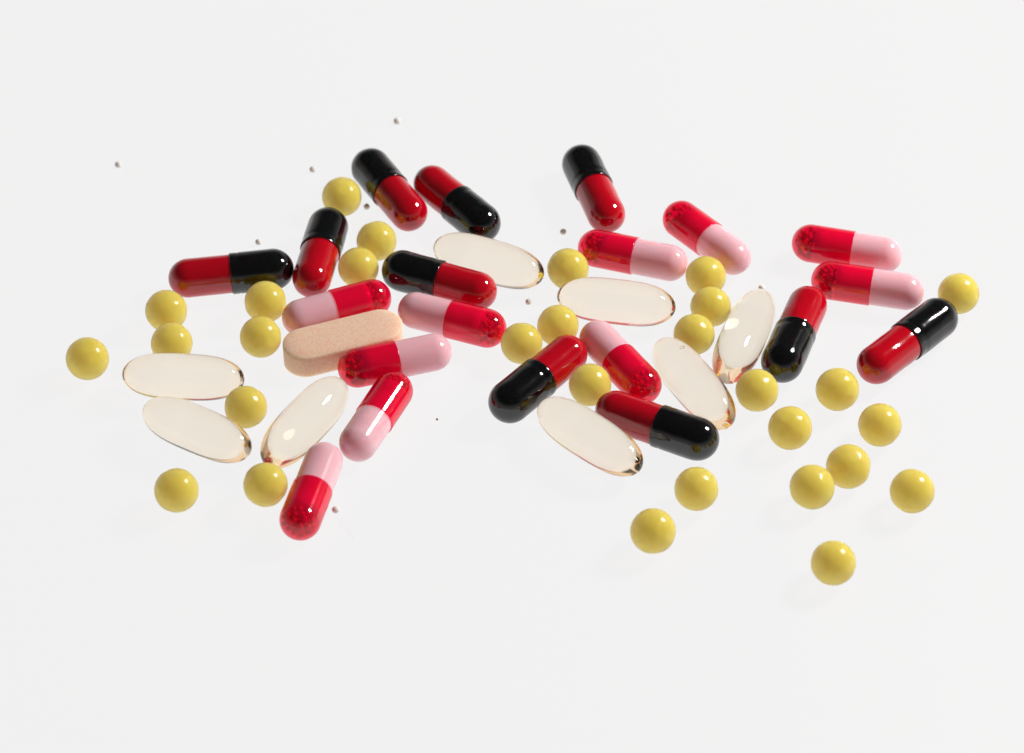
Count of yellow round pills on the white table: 29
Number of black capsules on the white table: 10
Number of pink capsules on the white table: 10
